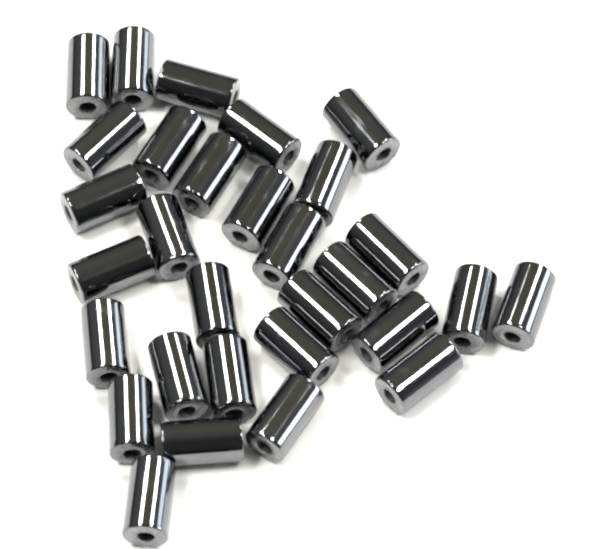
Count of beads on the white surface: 30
